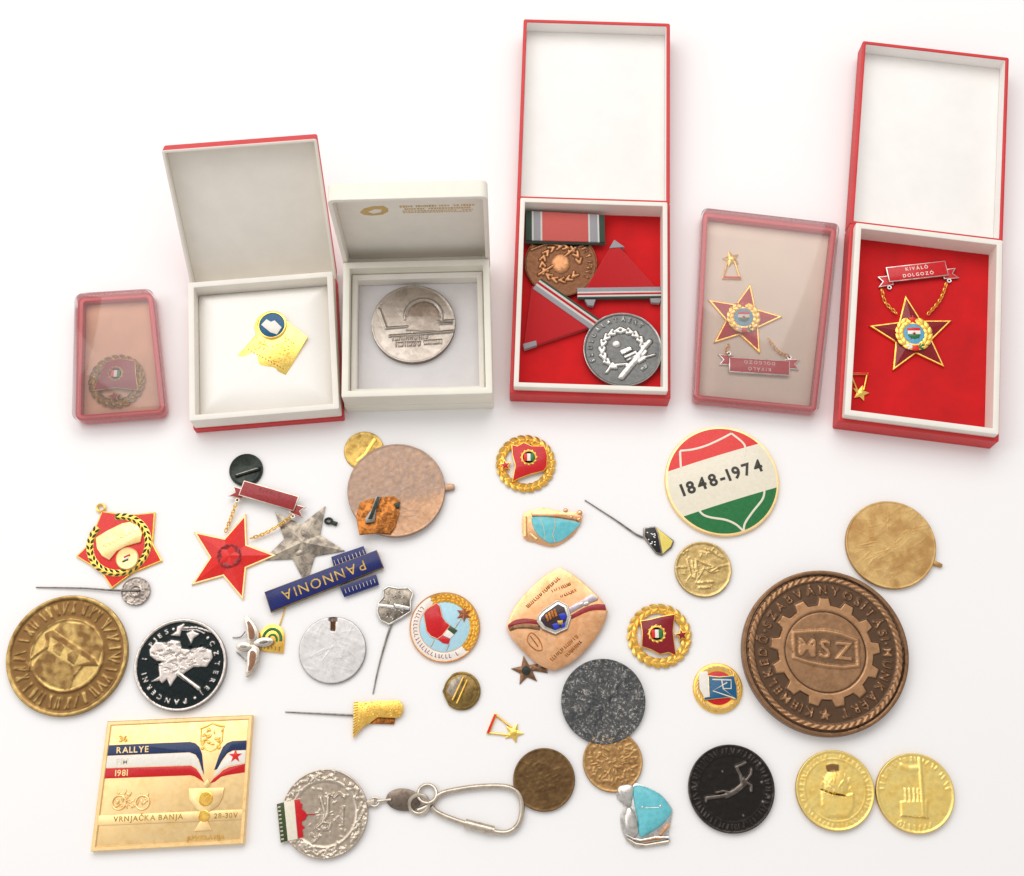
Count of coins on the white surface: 14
